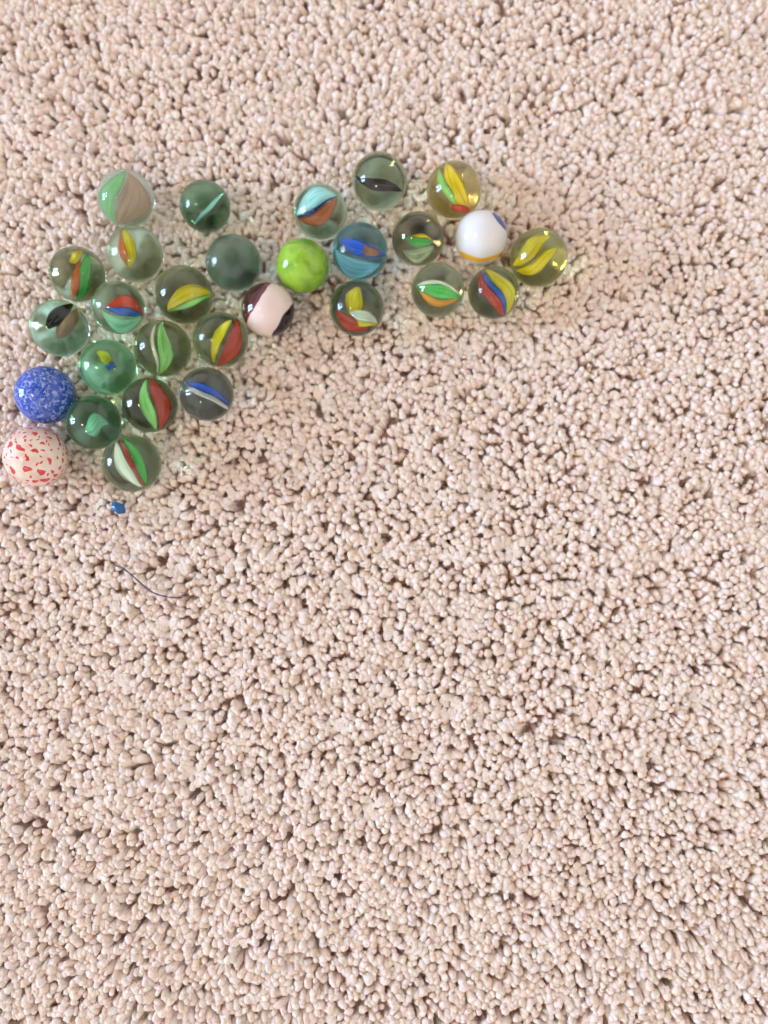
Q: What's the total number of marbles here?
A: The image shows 29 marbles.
